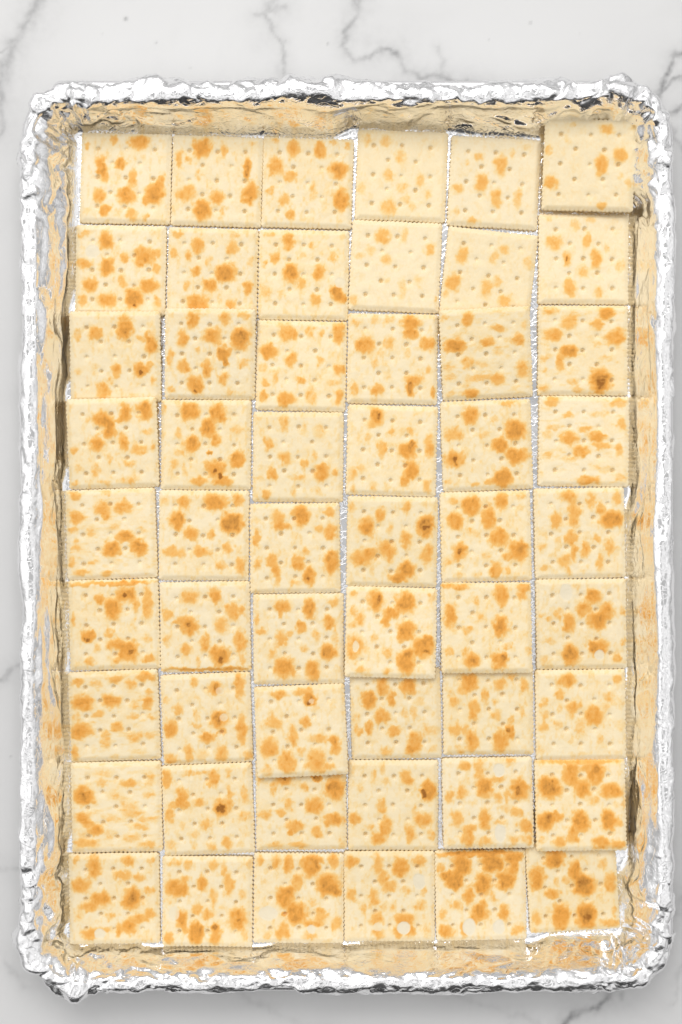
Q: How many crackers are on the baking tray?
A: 54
